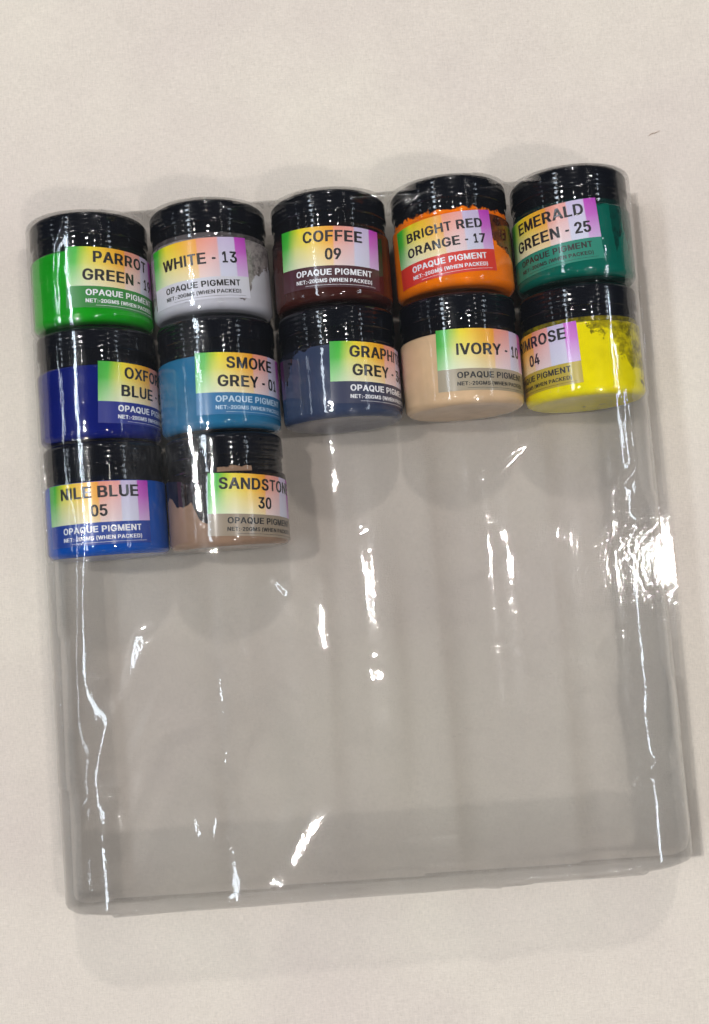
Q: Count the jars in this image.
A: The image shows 12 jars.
